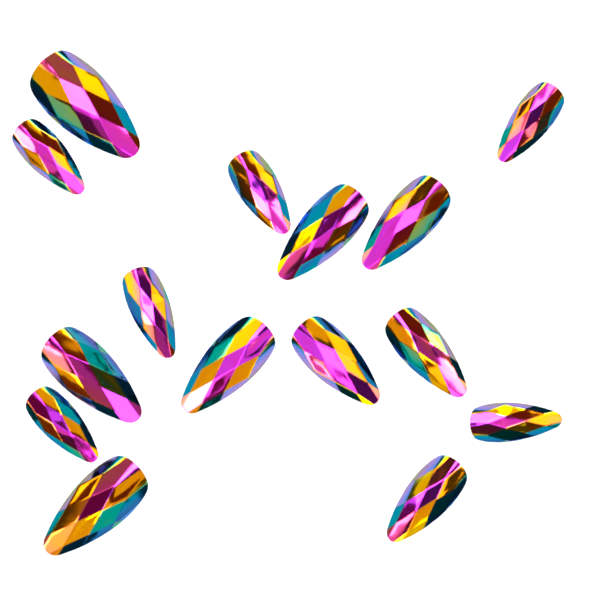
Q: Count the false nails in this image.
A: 15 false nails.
